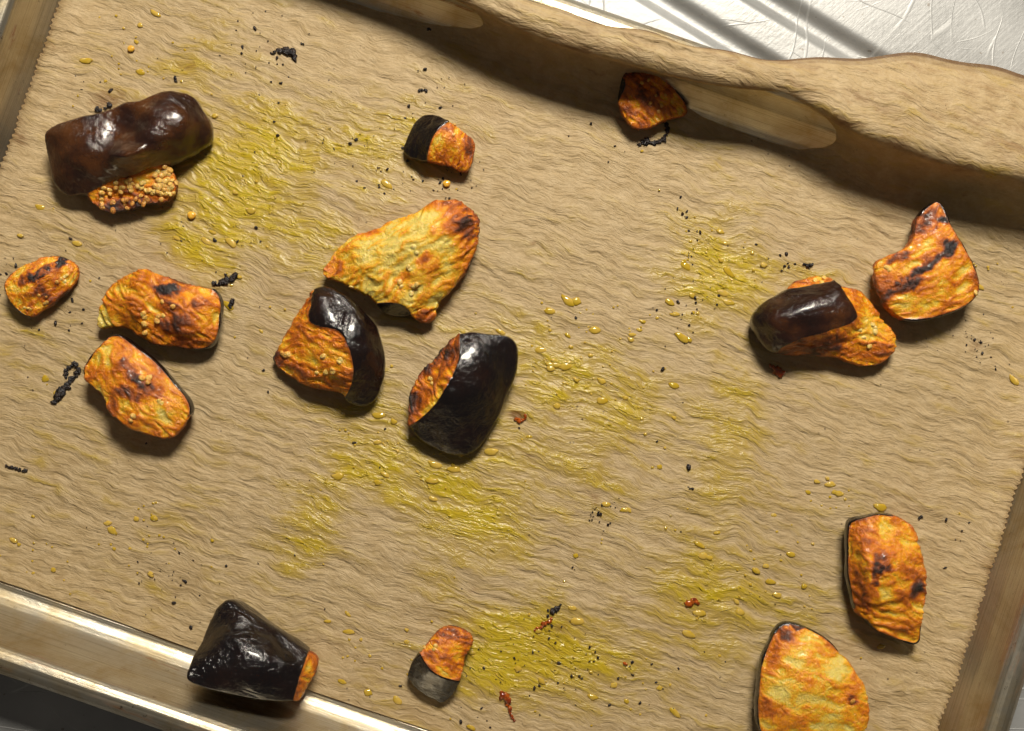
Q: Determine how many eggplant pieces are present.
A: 15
